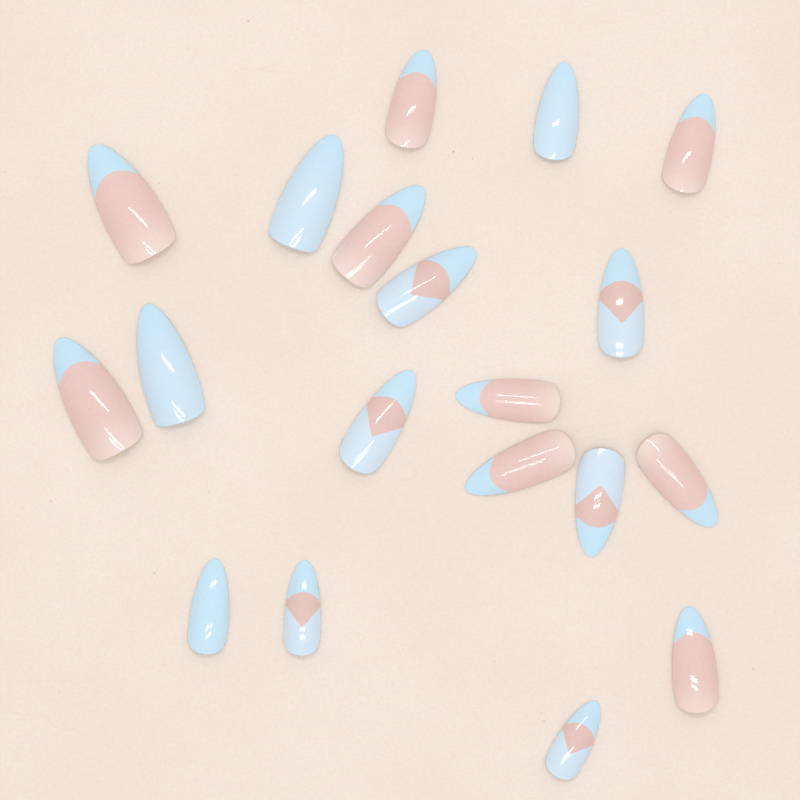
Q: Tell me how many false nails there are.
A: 19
